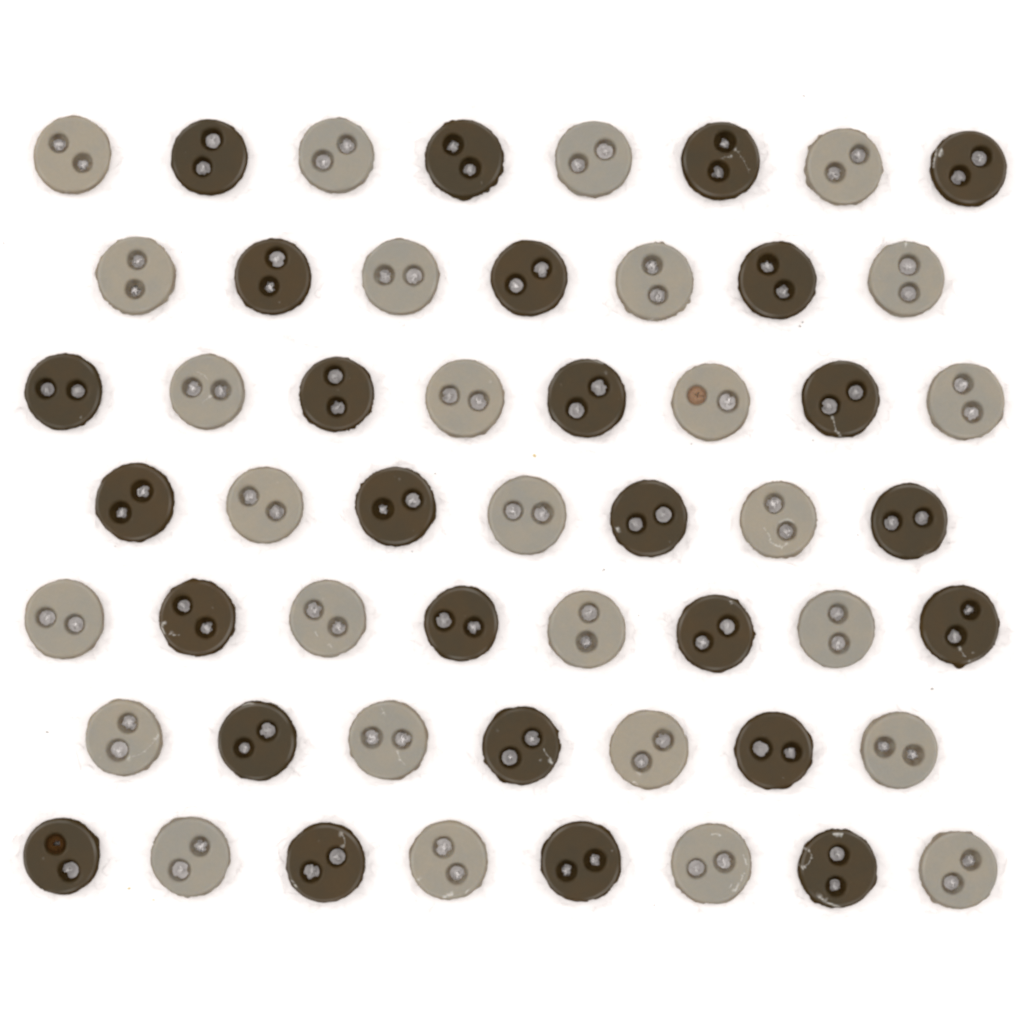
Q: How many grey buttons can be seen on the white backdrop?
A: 27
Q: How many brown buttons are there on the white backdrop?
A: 26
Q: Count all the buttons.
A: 53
